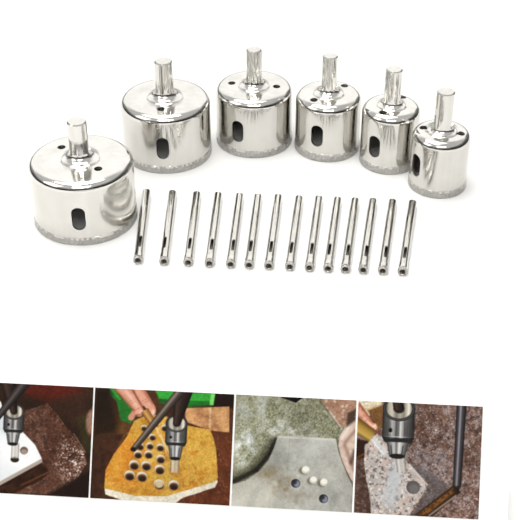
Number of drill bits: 20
